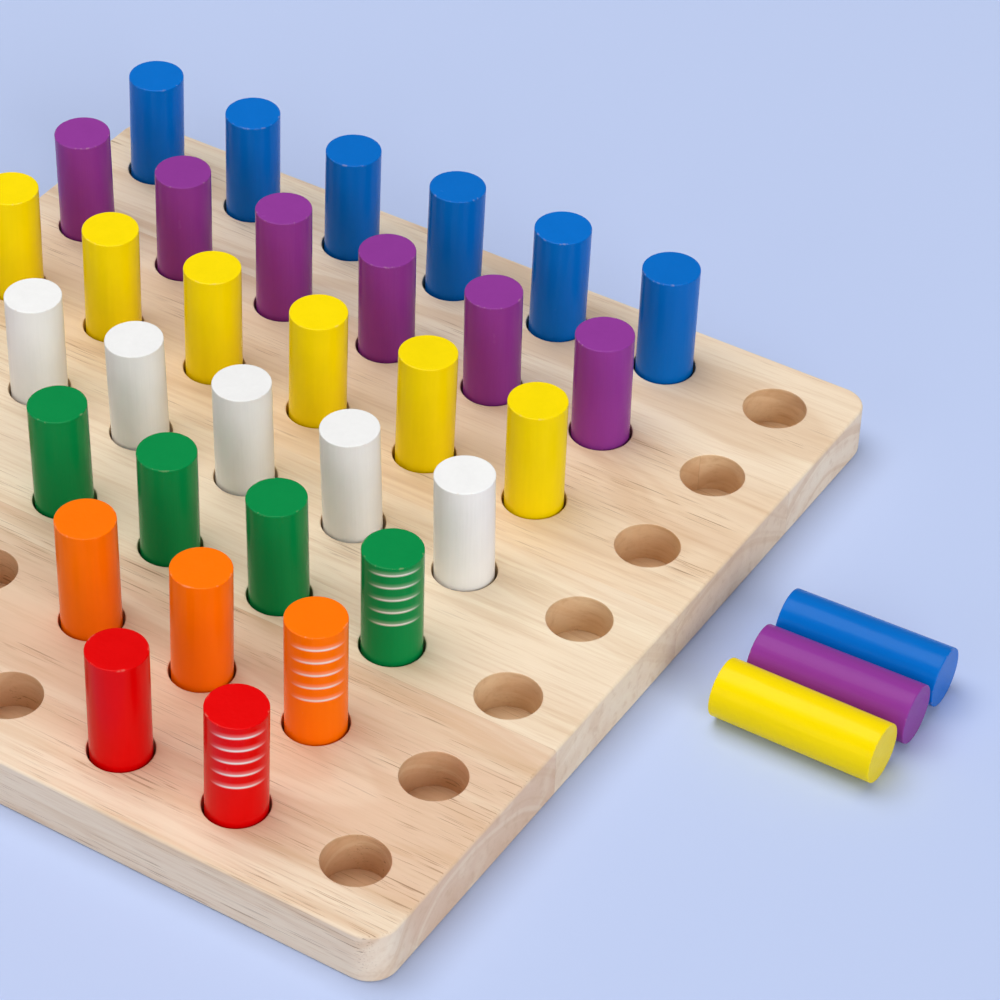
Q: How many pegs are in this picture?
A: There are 35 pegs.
